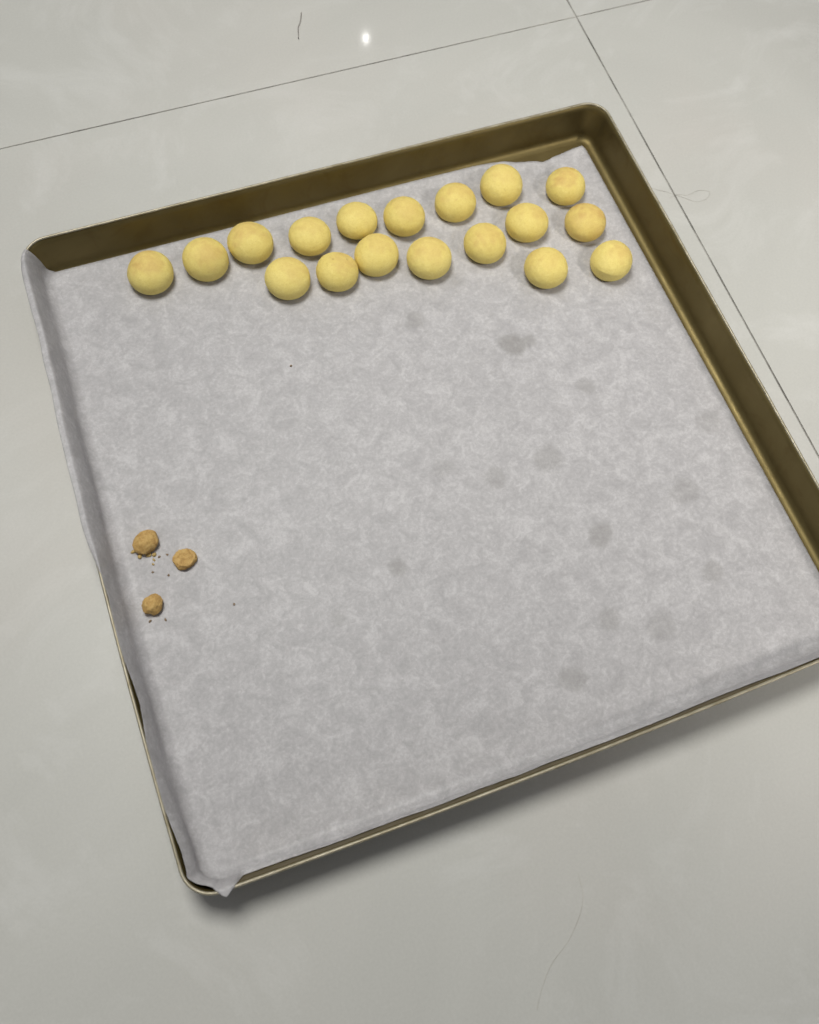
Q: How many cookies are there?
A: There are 18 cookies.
